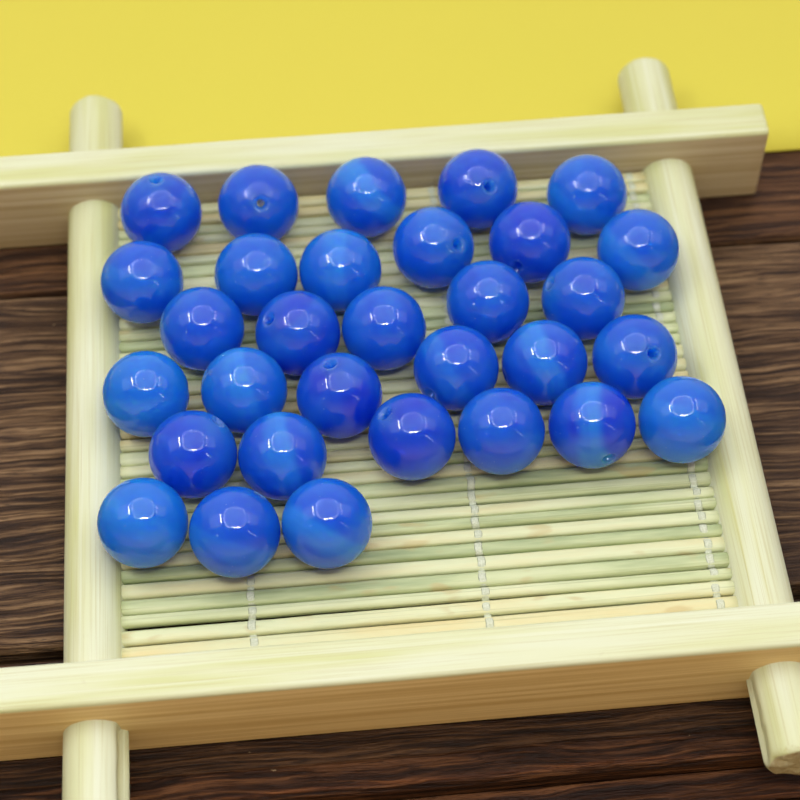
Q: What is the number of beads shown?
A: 31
